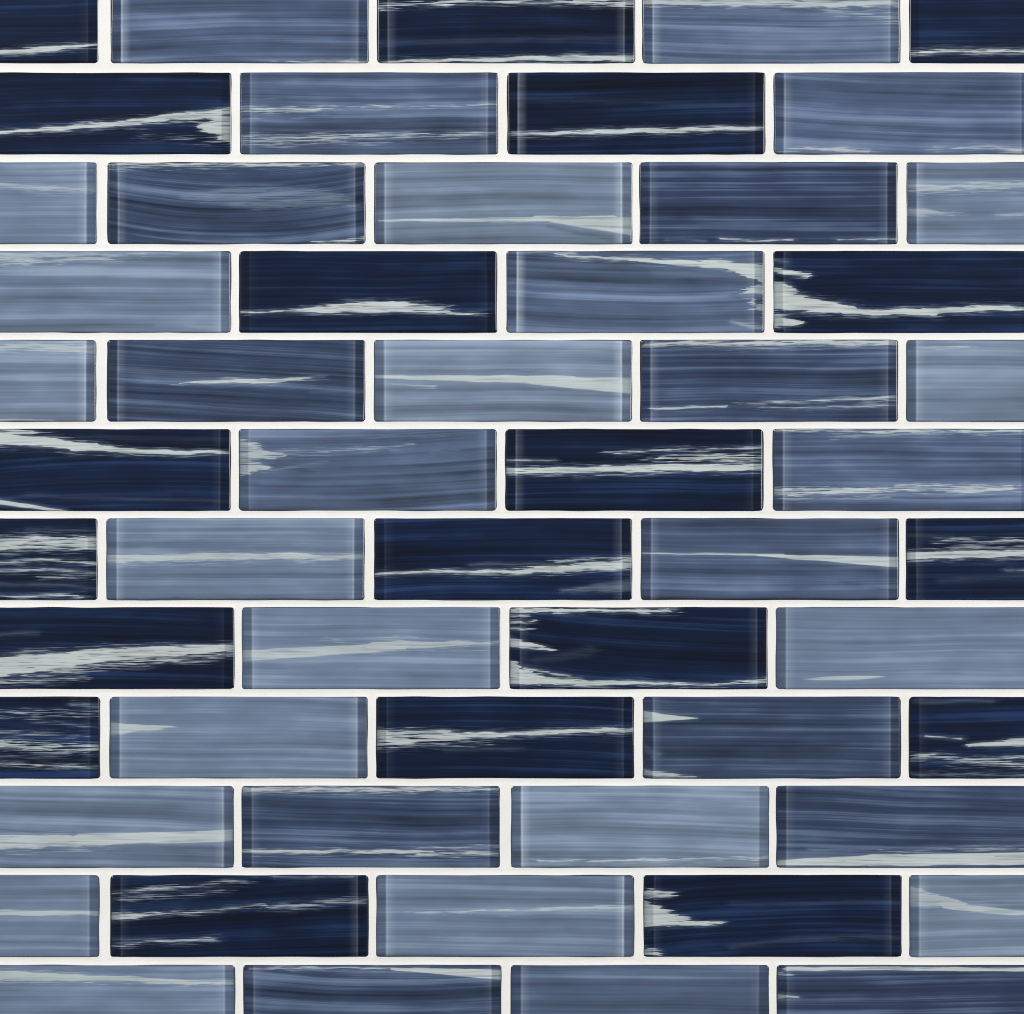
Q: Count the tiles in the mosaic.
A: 54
